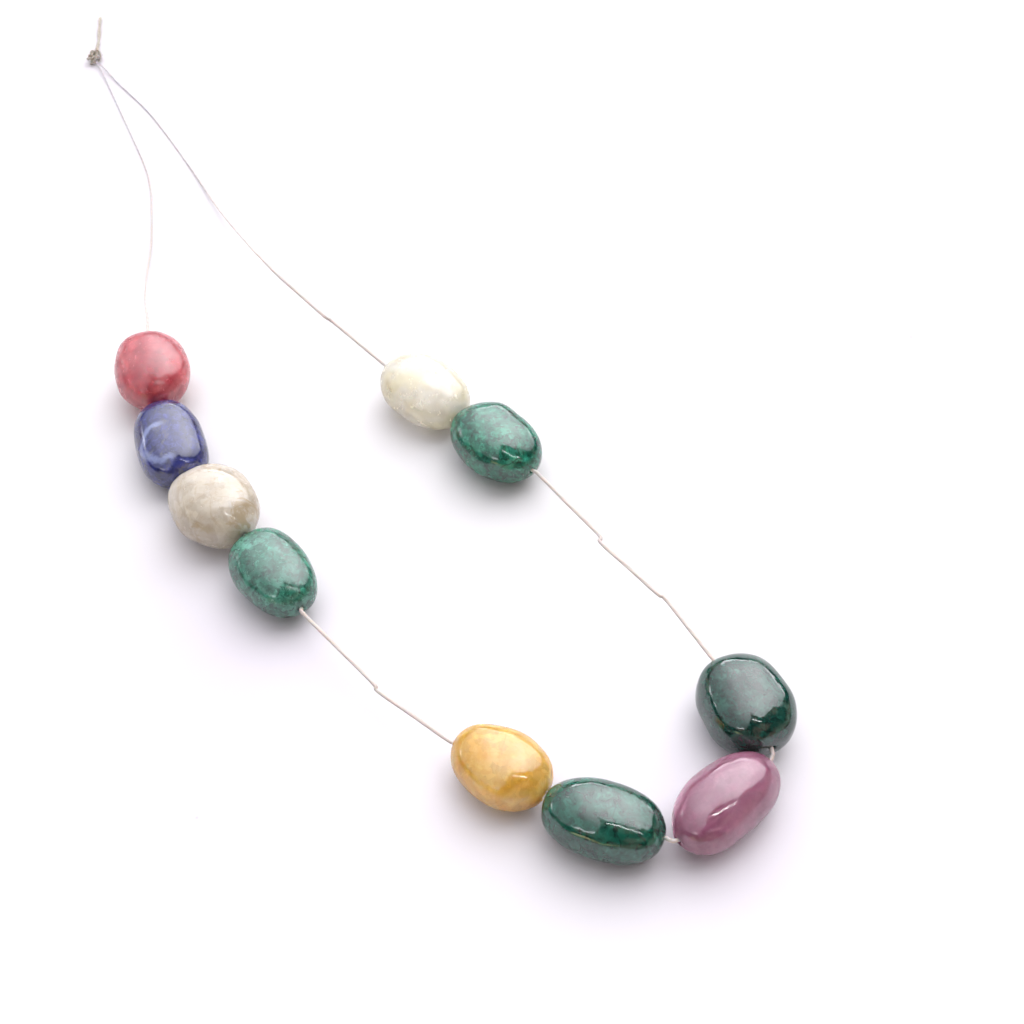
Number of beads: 10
